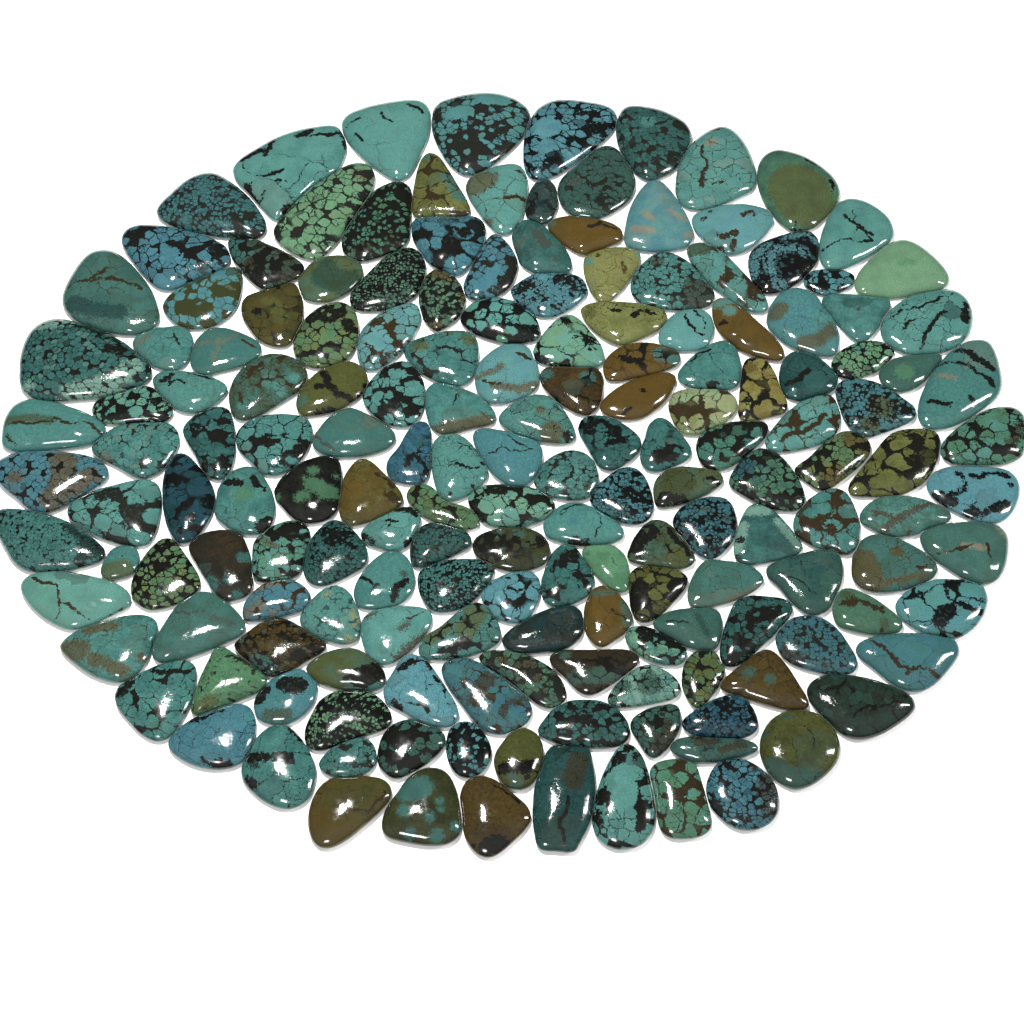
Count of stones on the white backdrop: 170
